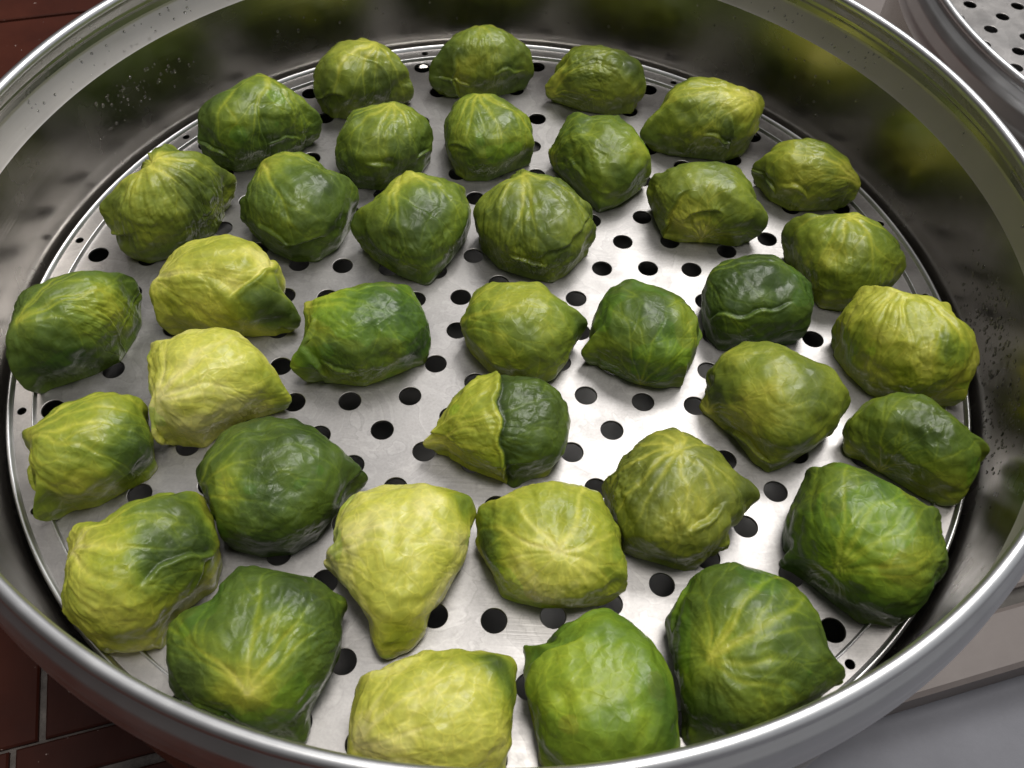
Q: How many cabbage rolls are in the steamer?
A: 37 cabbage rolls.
